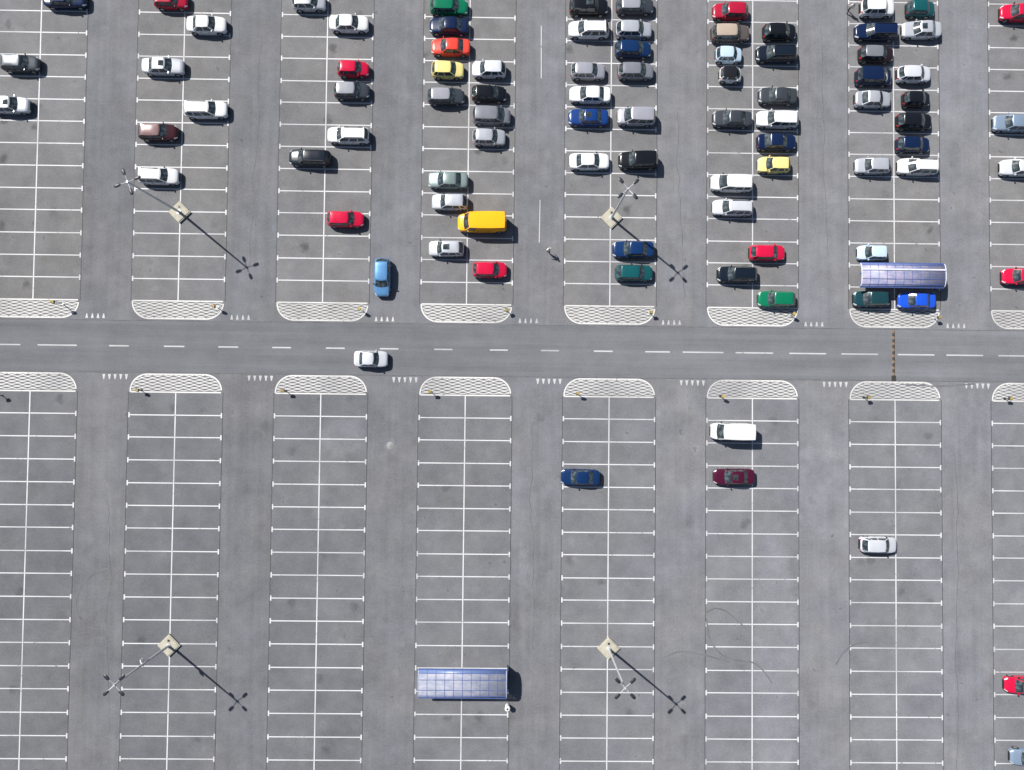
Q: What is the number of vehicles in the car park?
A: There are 88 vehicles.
